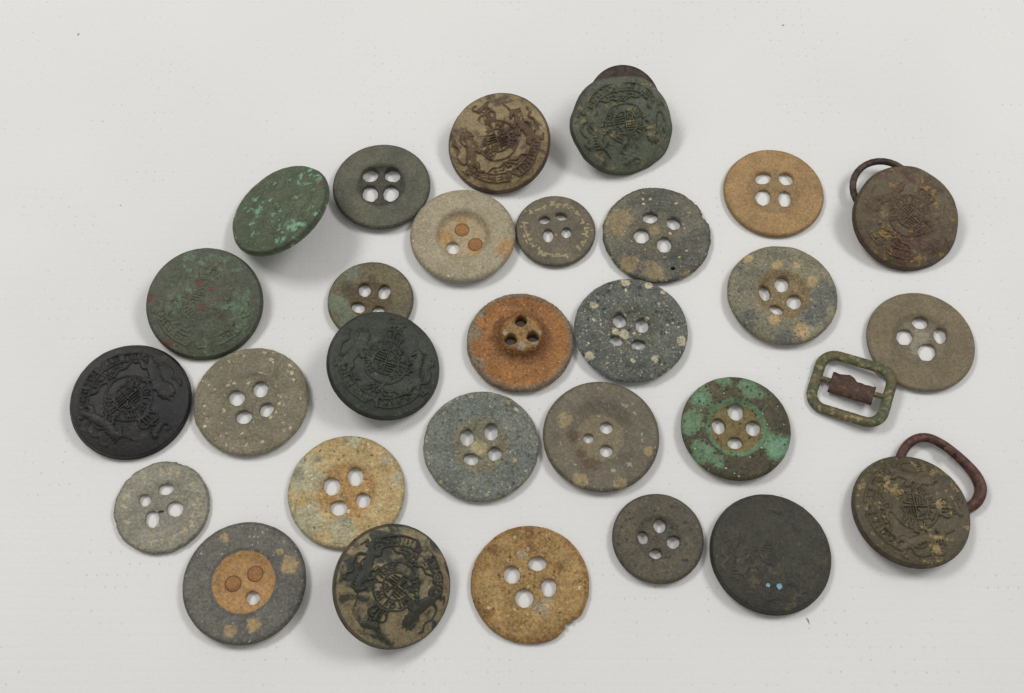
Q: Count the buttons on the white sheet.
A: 29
